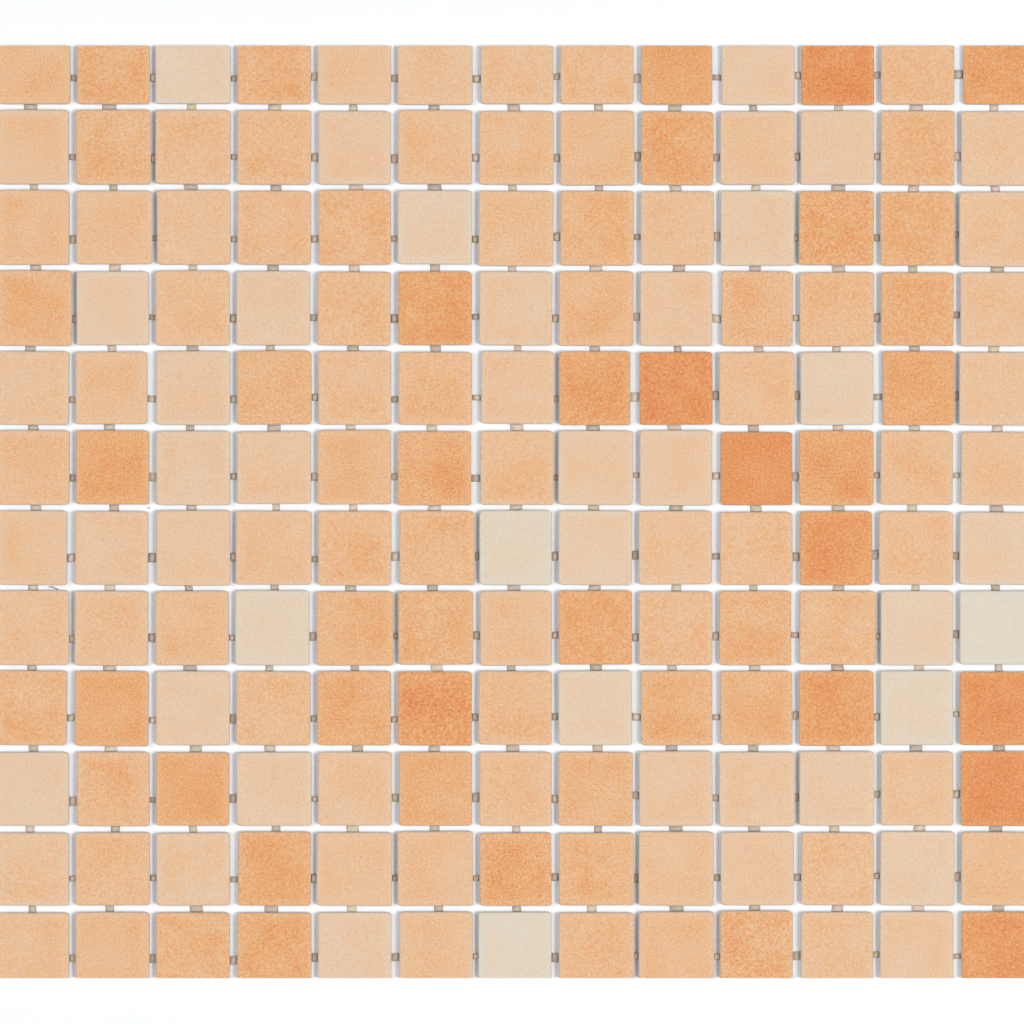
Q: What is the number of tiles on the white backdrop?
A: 156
